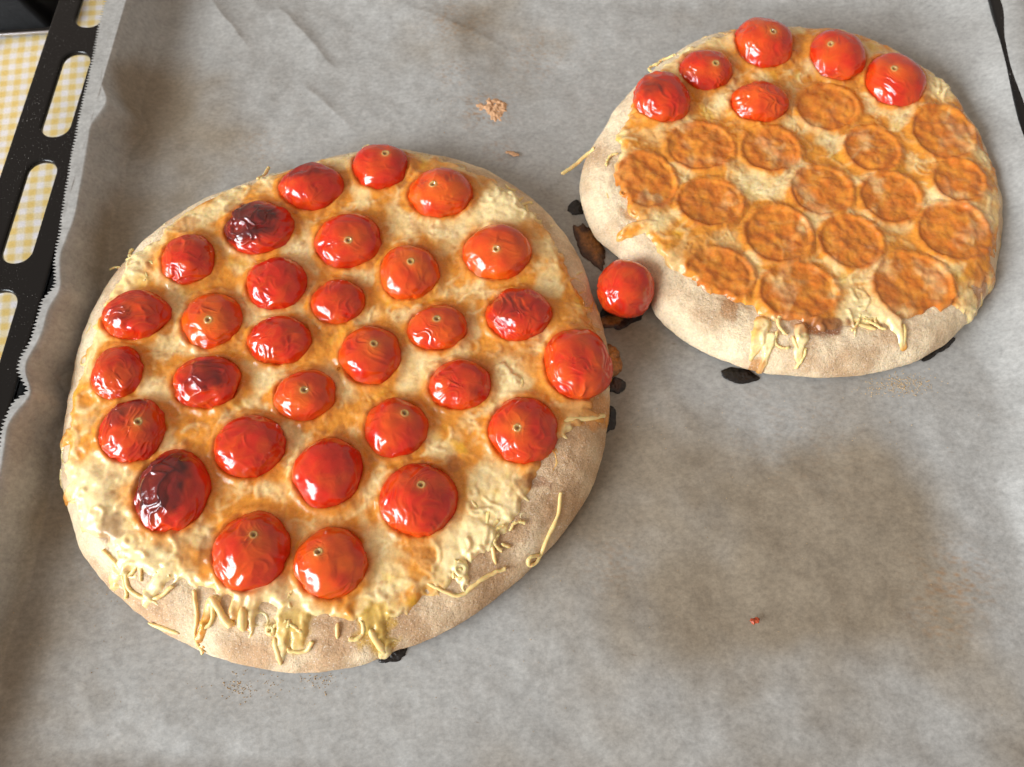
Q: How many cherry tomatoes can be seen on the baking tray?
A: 37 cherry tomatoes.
